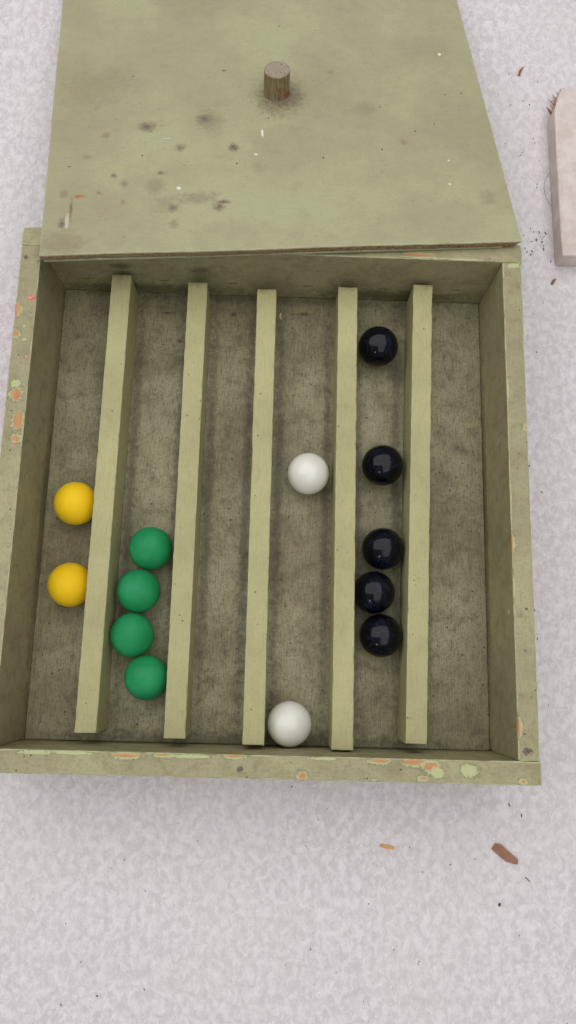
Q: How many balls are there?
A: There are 13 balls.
